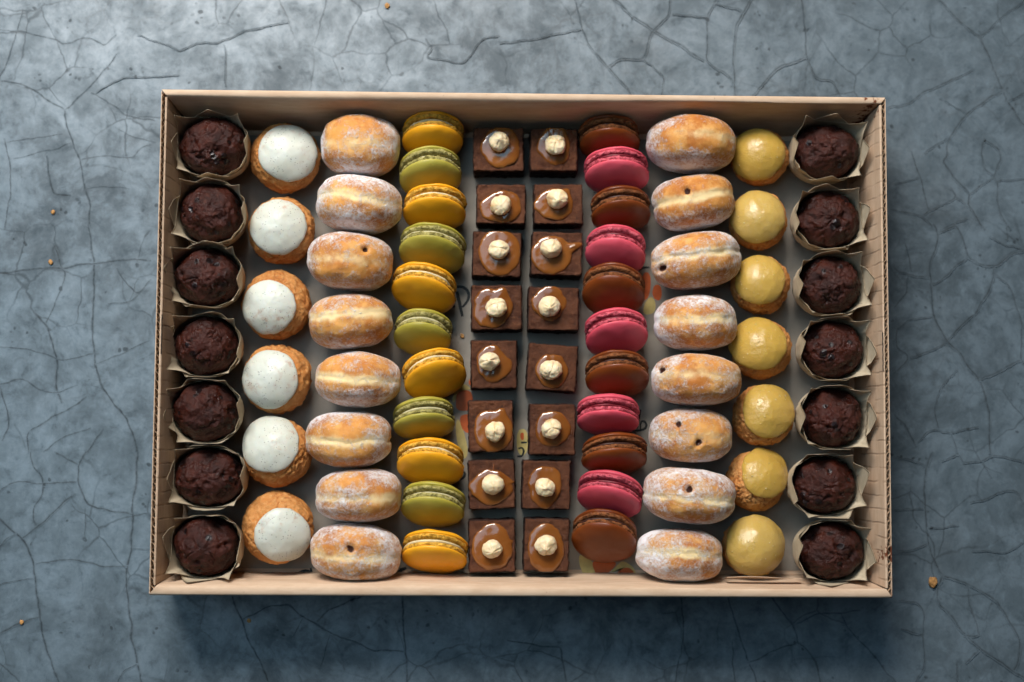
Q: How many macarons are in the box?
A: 22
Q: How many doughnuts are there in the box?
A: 16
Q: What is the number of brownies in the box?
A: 16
